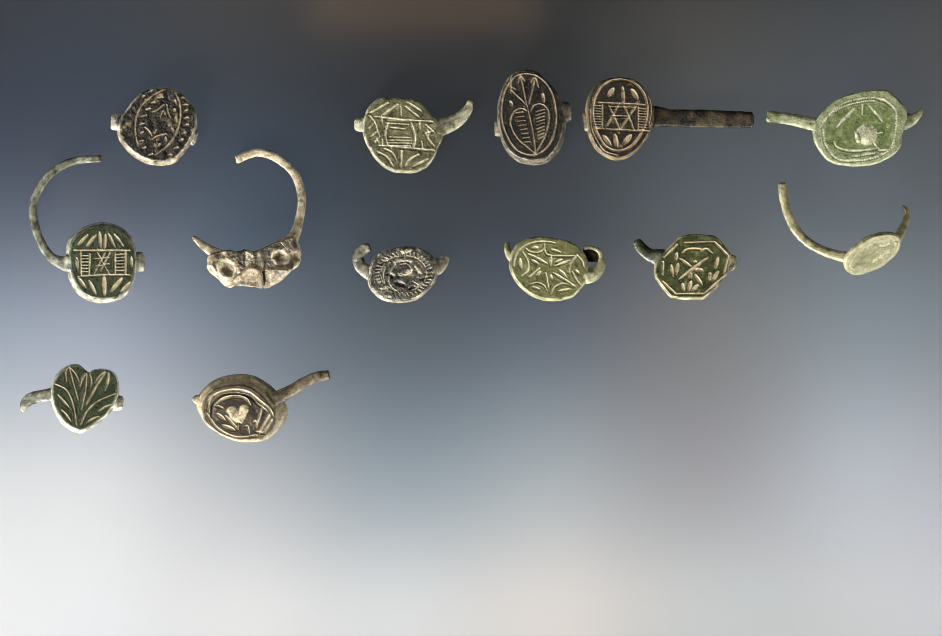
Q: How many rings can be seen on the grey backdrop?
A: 13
